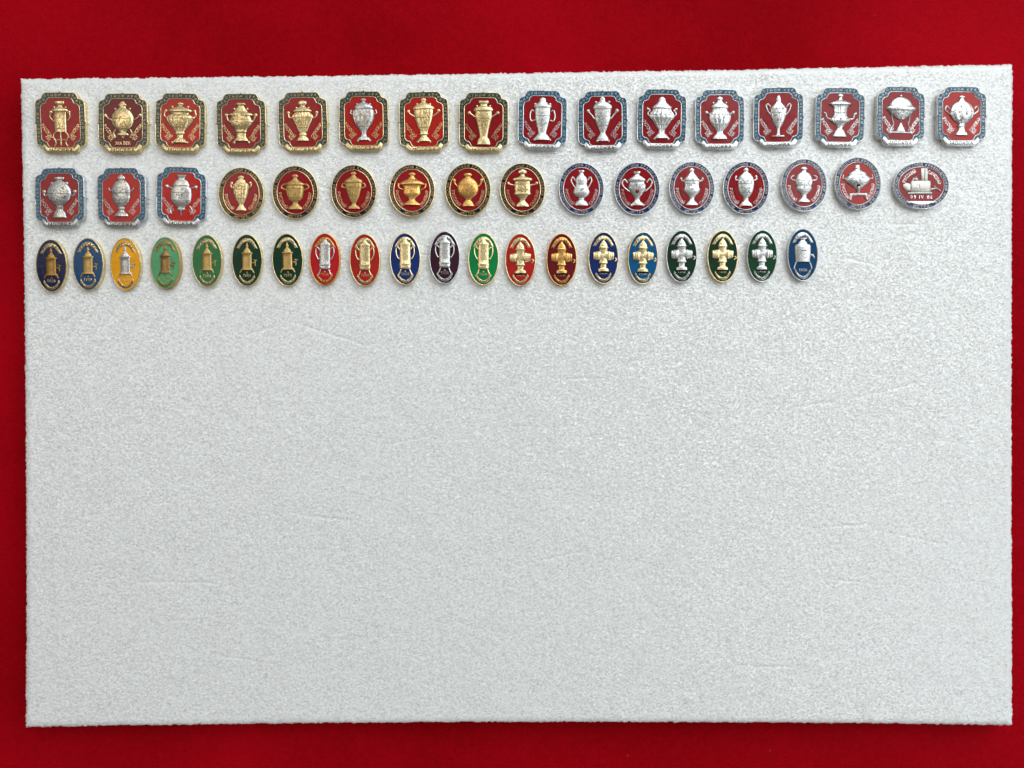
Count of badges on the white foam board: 52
